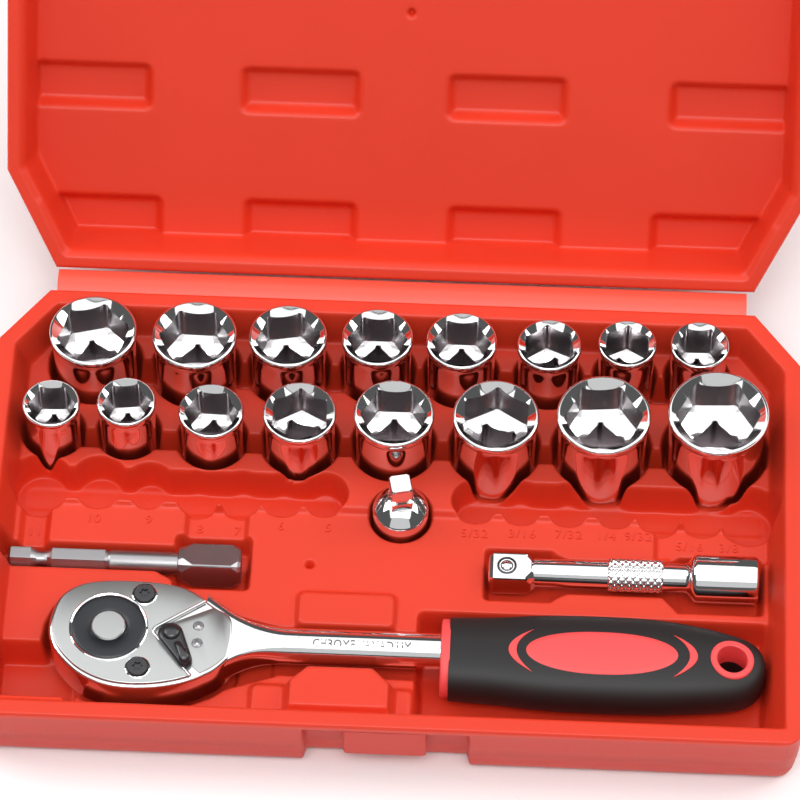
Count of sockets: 16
